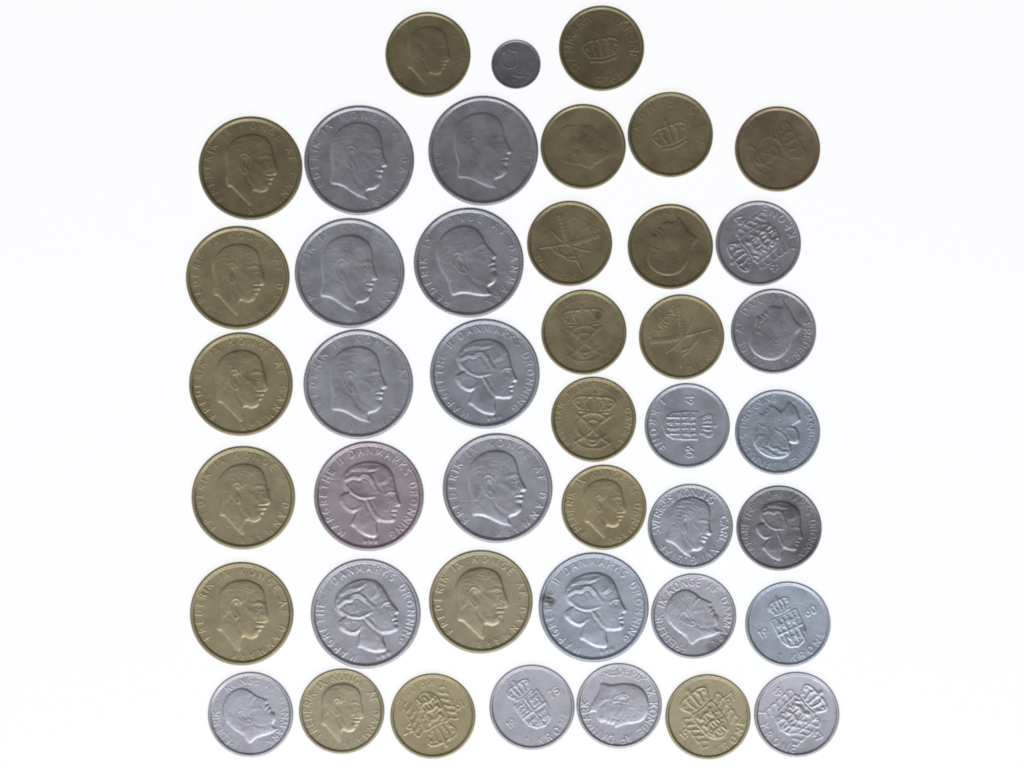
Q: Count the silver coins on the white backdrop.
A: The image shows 23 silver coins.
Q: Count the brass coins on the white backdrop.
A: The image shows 20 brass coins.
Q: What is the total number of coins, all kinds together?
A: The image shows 43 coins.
